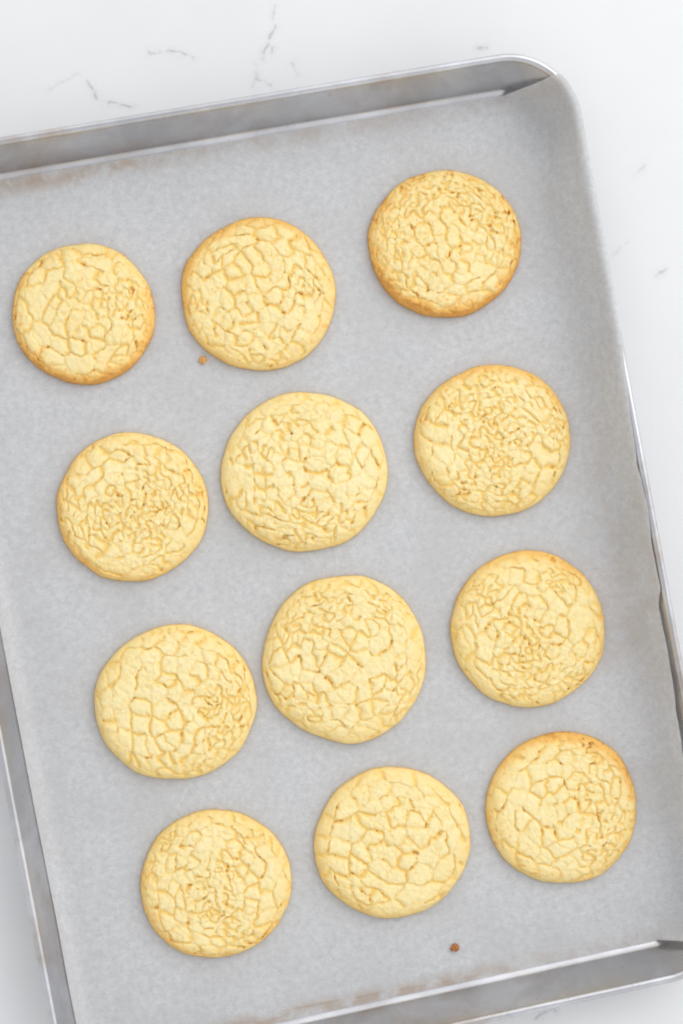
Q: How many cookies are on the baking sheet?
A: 12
